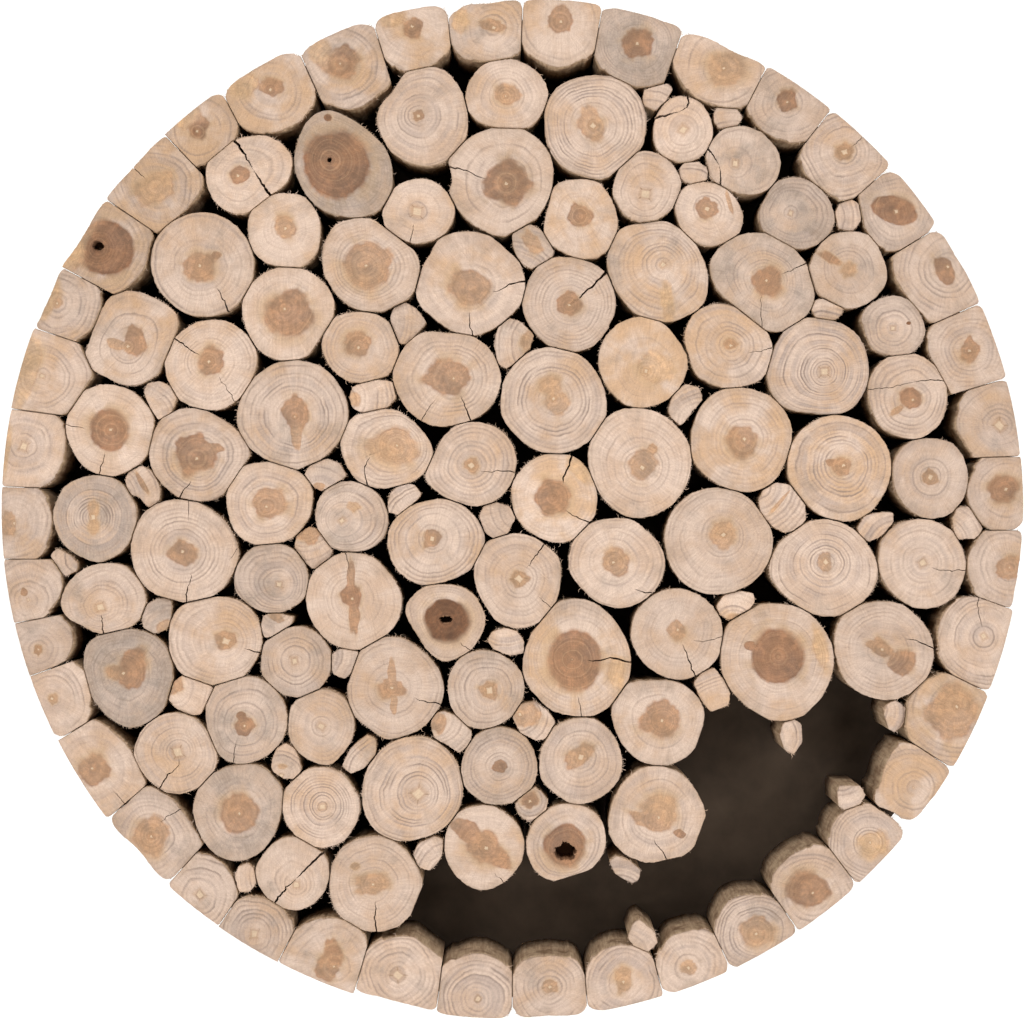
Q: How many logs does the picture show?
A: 120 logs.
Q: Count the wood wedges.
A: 39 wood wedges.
